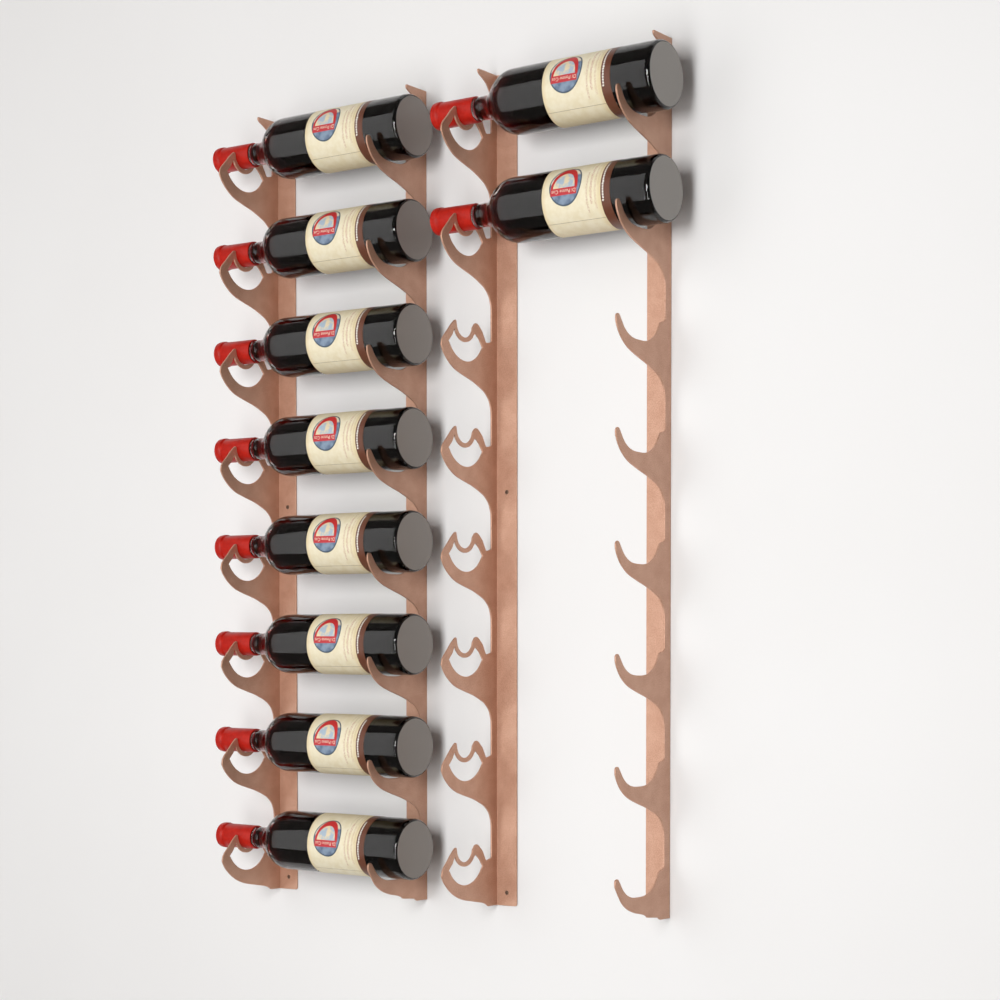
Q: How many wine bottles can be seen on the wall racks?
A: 10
